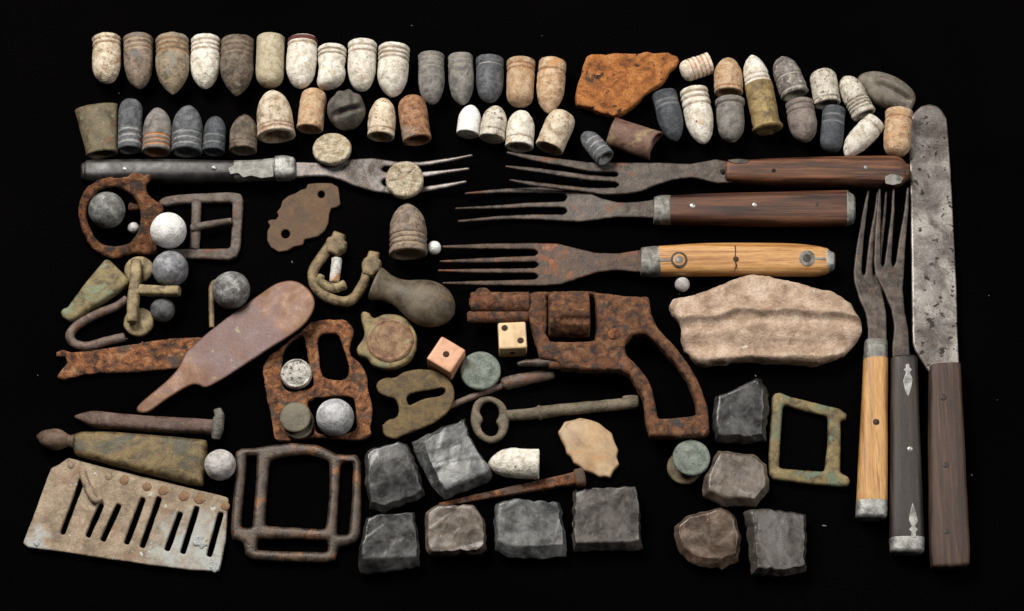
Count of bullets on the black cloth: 44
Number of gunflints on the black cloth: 10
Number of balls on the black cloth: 10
